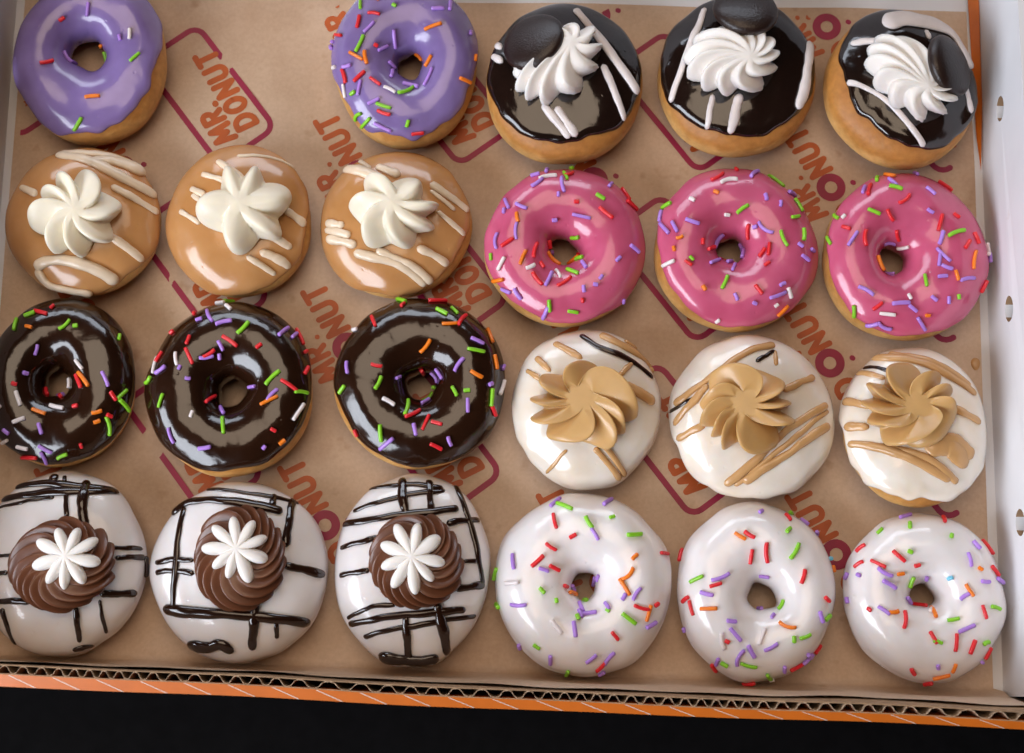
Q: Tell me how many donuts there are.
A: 23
